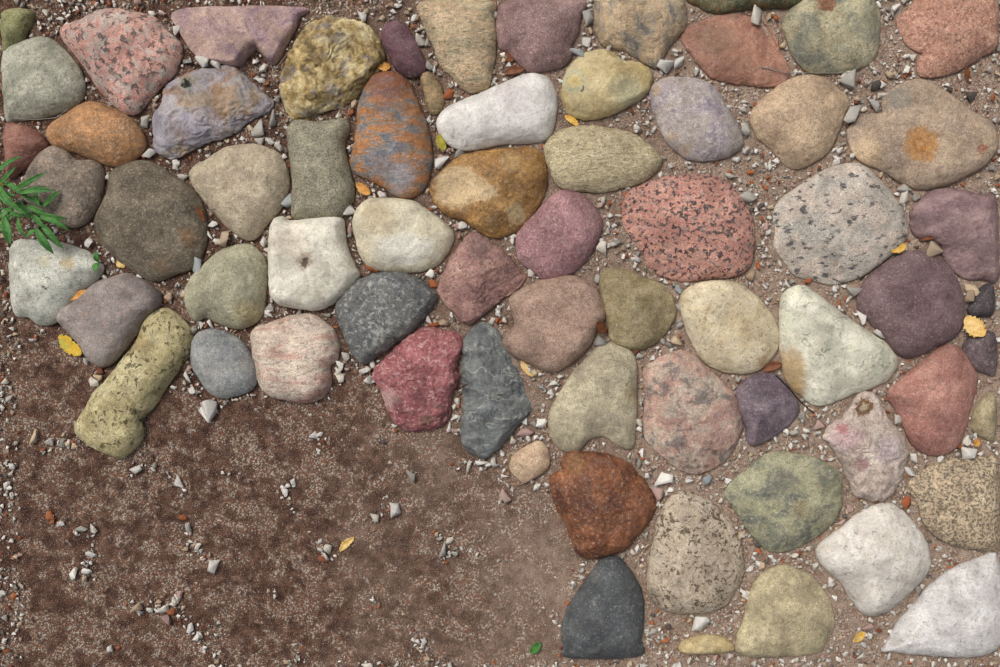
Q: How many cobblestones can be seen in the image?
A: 68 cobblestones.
